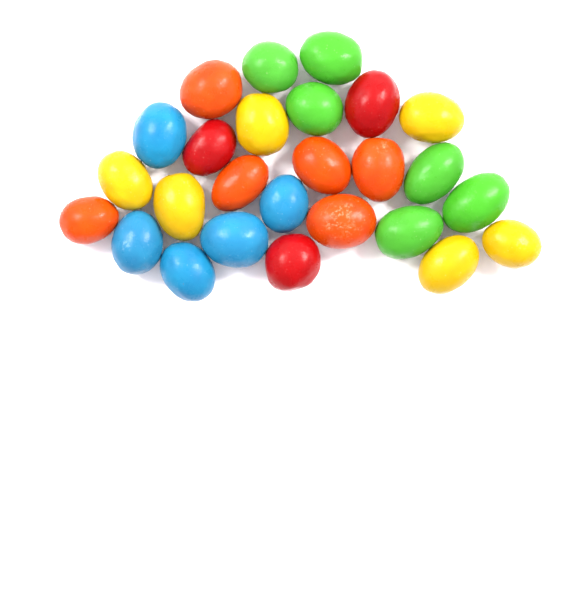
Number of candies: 26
